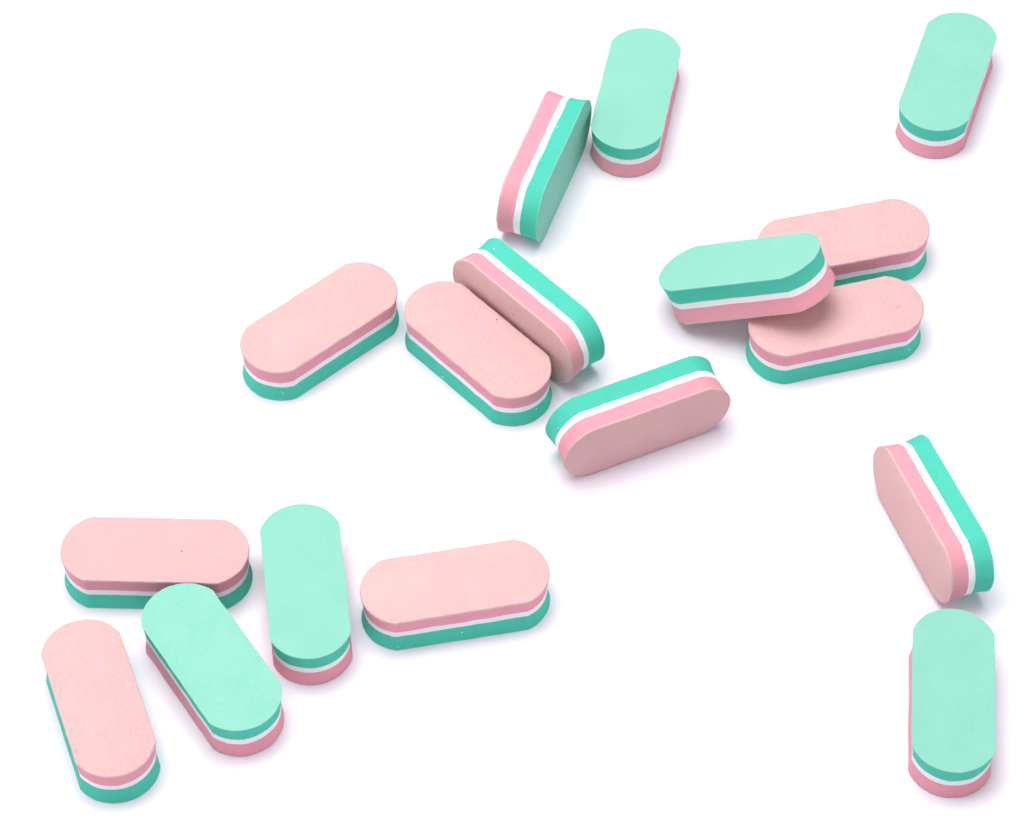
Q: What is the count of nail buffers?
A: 17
